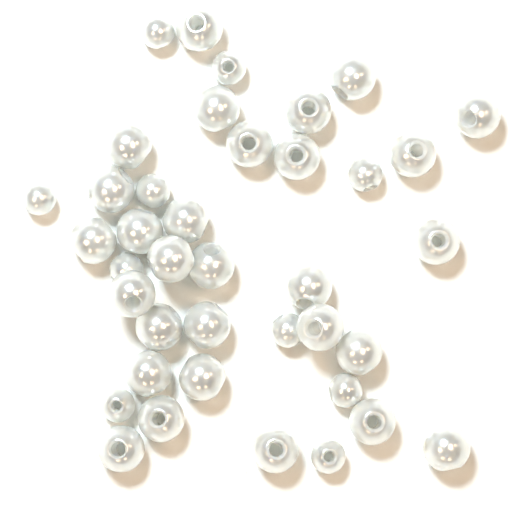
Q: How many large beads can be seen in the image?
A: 29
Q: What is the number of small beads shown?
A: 10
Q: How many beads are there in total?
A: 39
